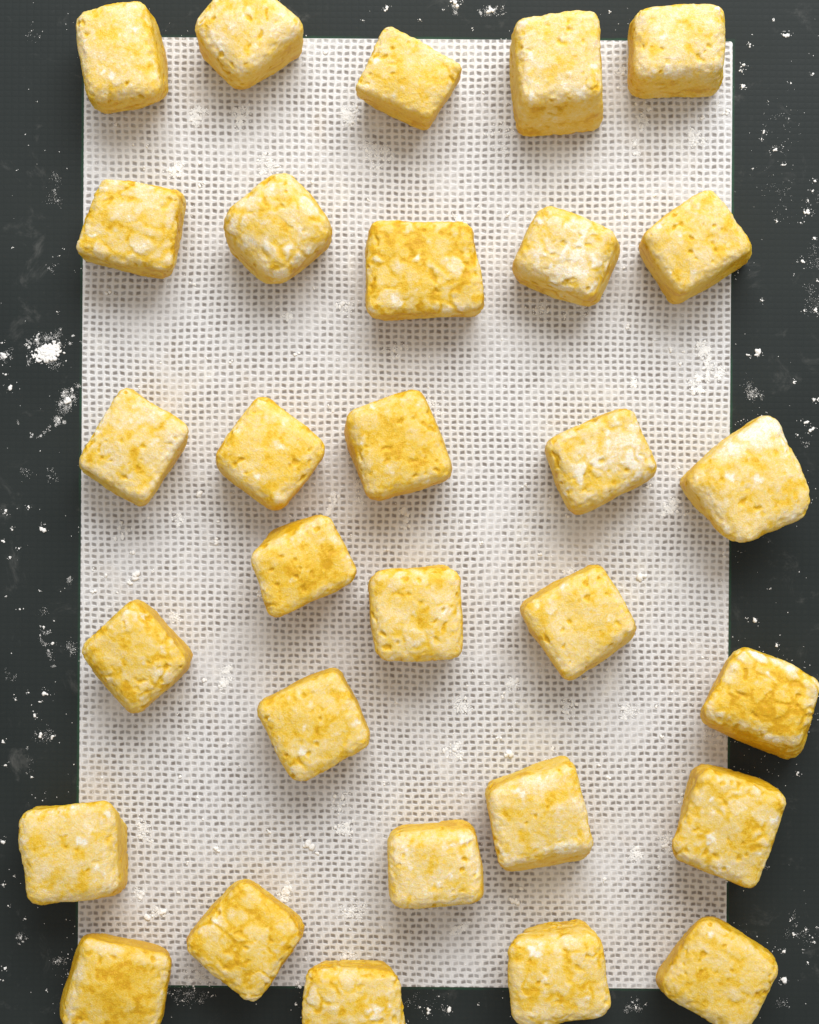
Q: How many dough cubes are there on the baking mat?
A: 30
